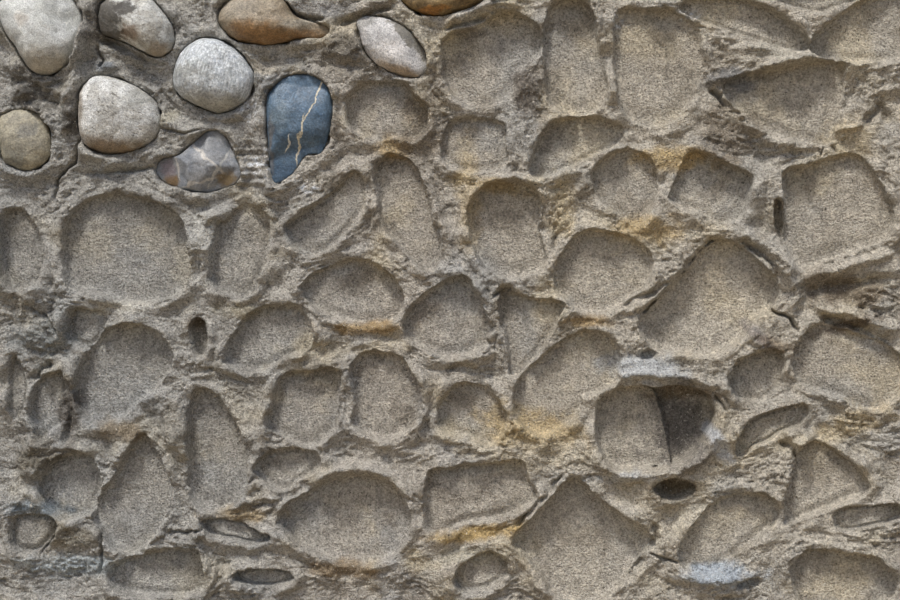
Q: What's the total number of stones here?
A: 10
